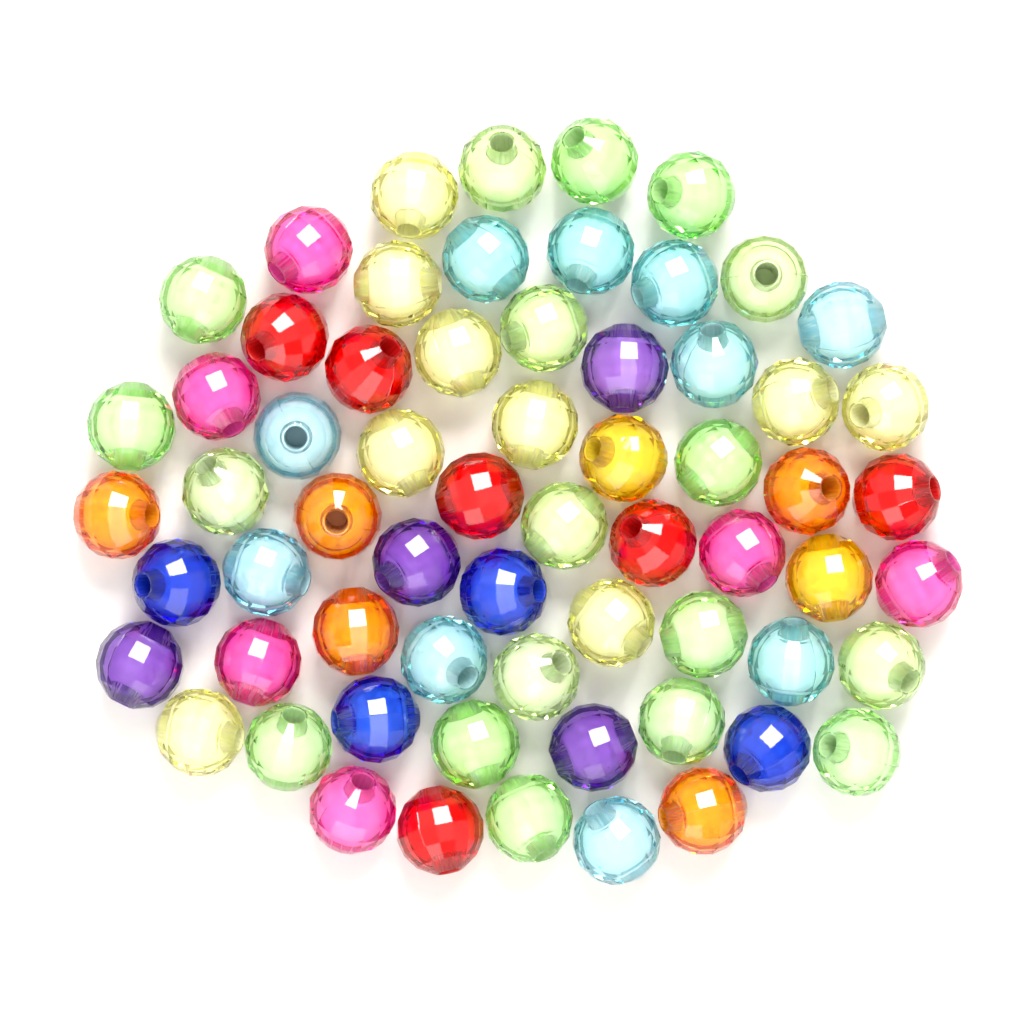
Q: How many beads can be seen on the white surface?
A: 64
